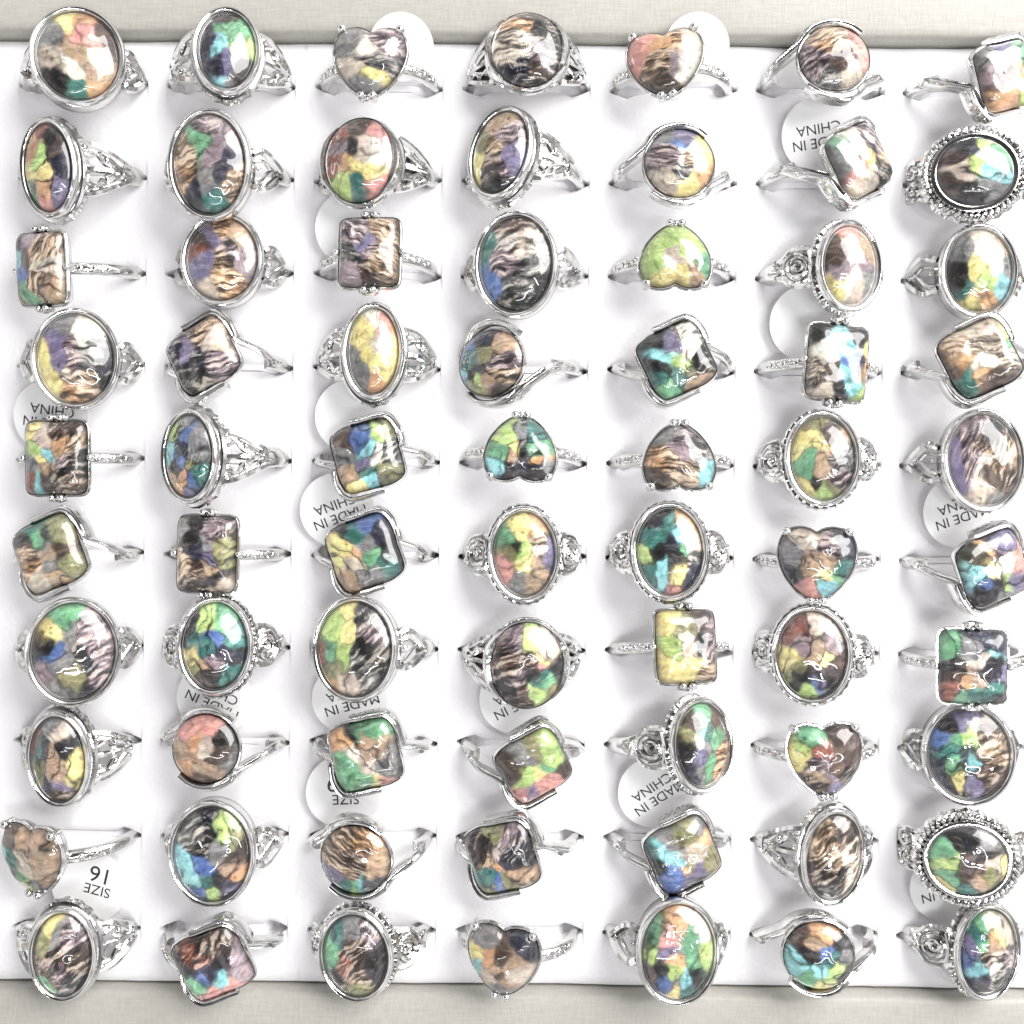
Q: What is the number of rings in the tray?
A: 70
